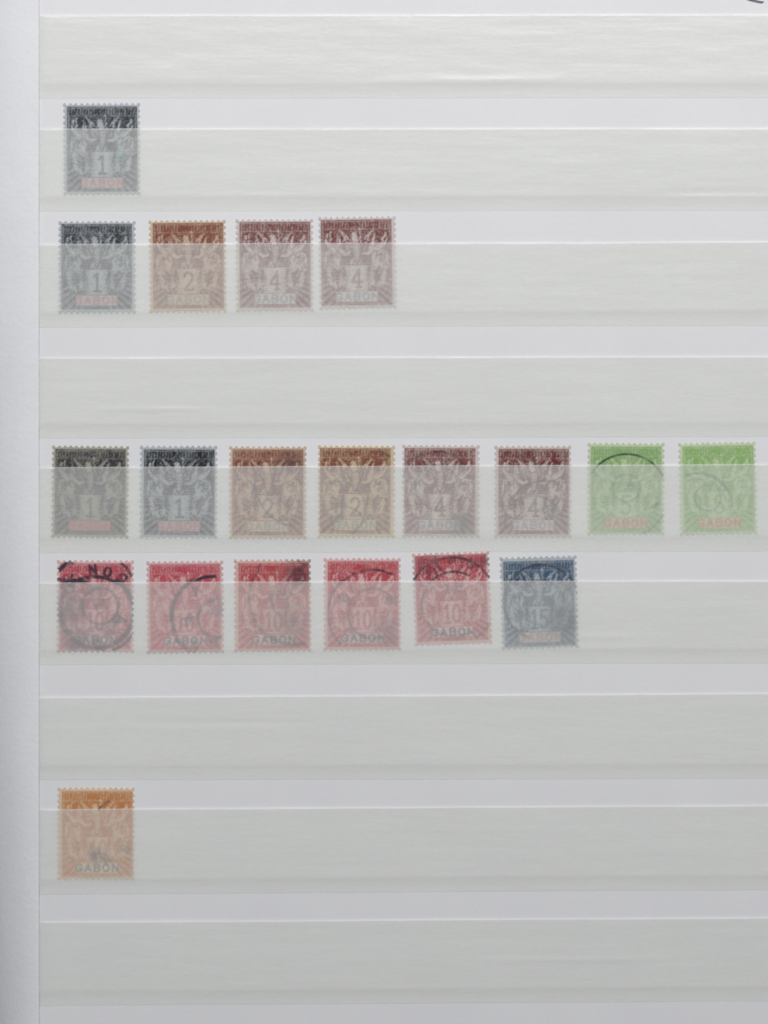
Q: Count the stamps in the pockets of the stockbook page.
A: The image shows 20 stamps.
